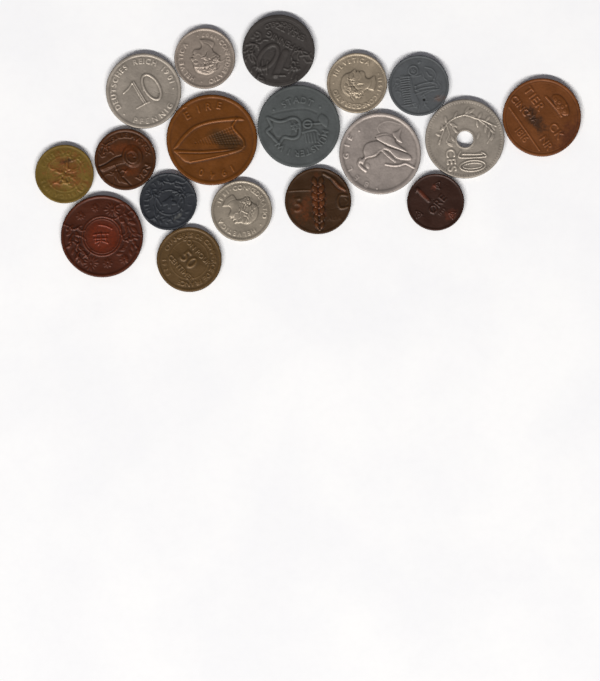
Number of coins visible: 18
